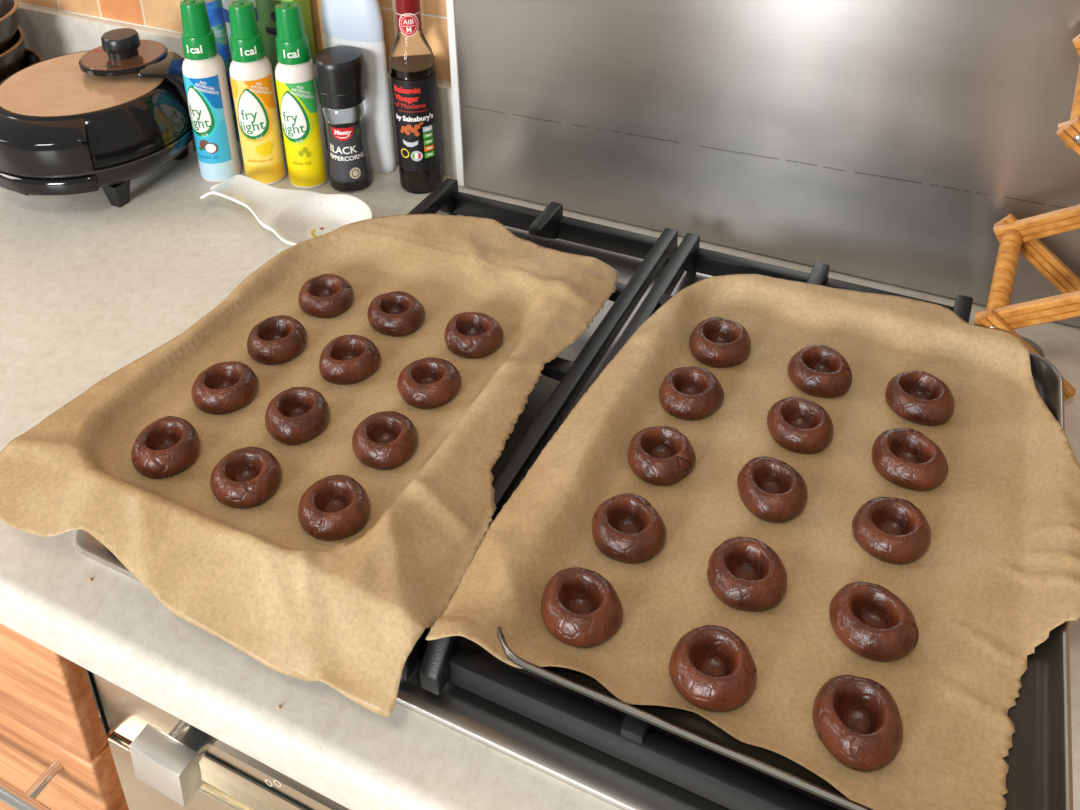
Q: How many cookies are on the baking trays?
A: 27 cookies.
